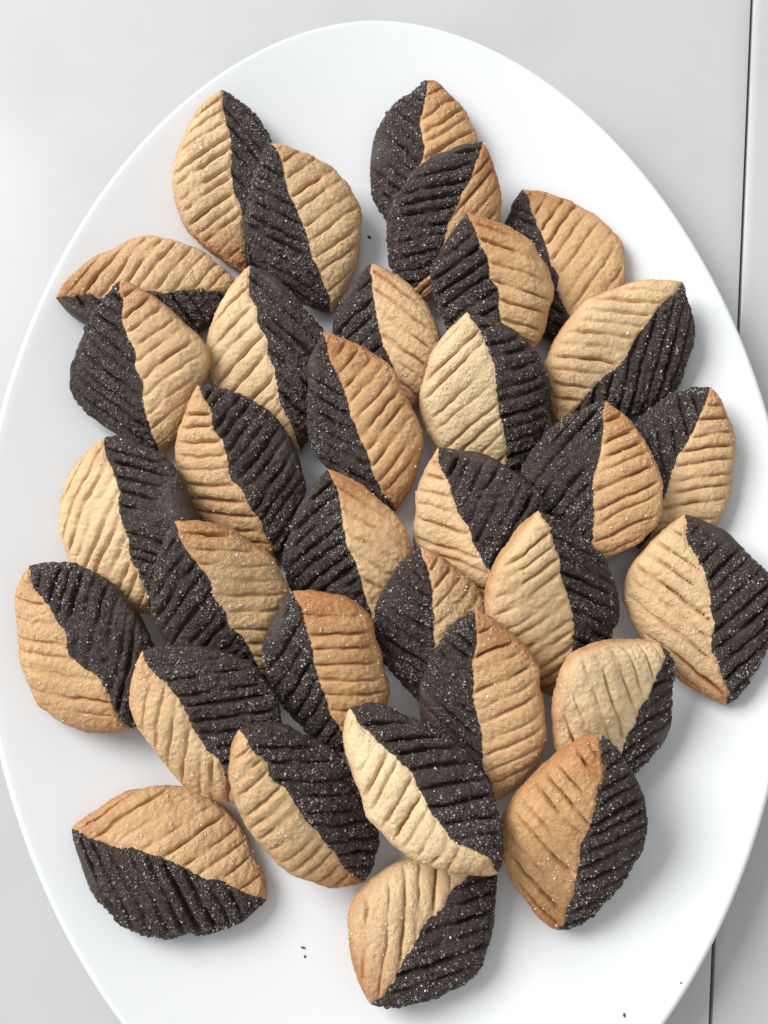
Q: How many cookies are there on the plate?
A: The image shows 33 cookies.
